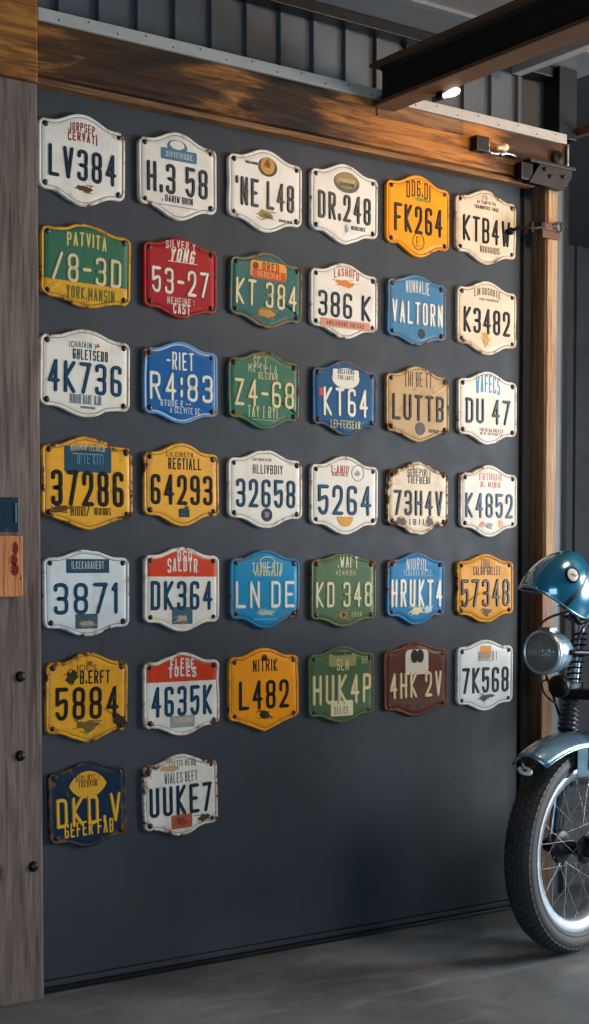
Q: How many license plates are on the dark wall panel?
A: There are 38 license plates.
